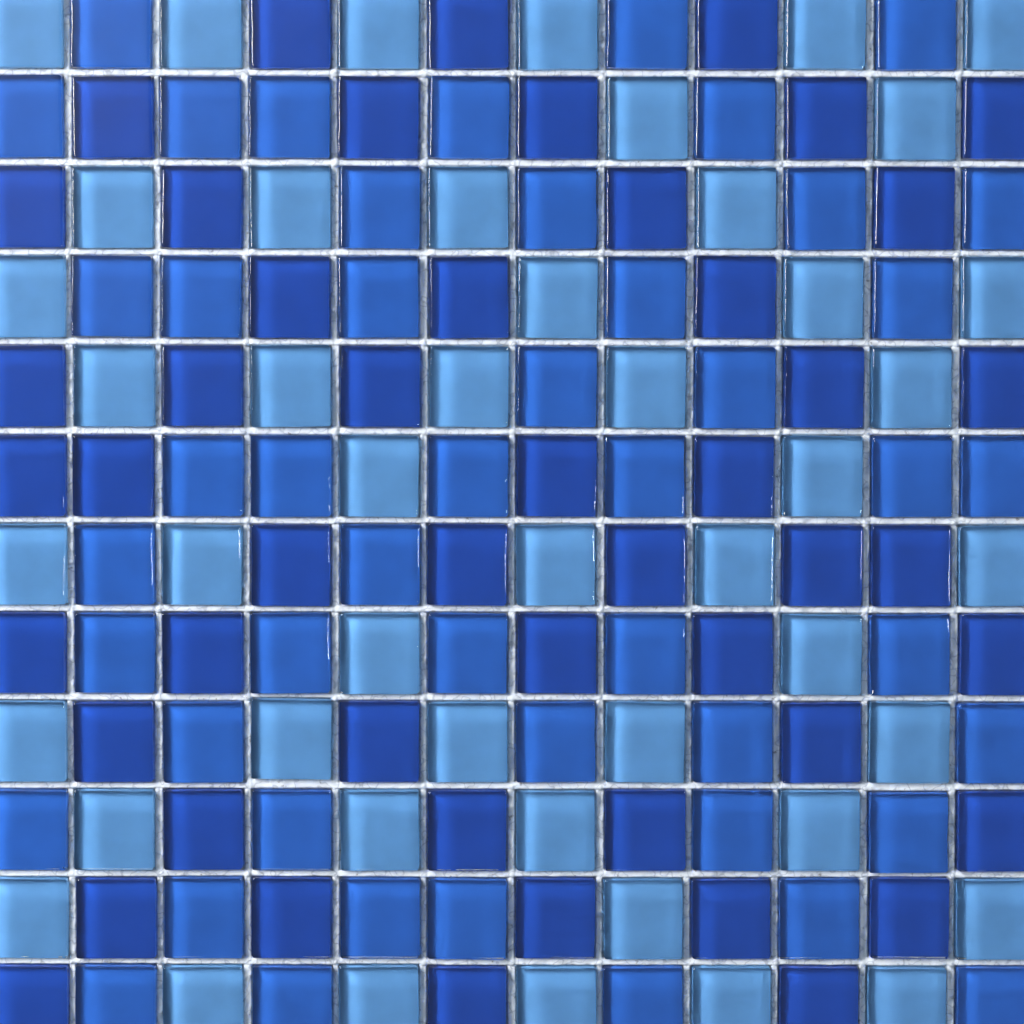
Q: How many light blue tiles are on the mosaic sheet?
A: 47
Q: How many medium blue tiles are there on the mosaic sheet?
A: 48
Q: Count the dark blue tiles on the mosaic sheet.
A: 49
